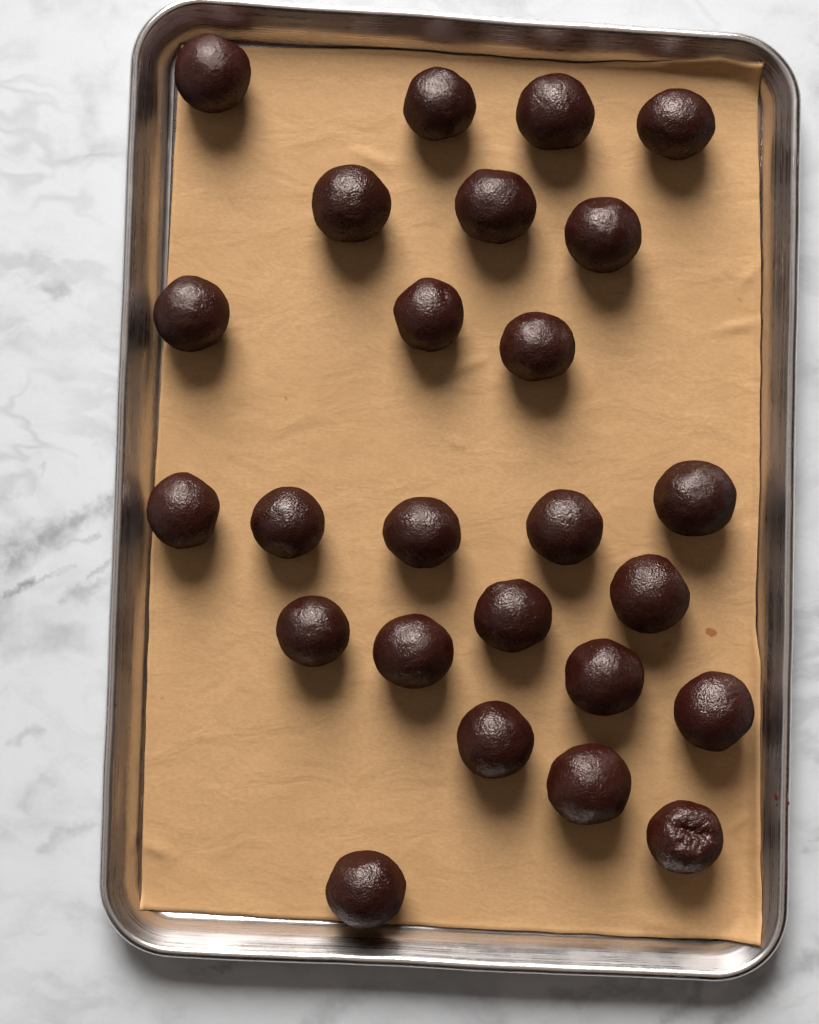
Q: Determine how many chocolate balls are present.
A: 25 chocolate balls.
